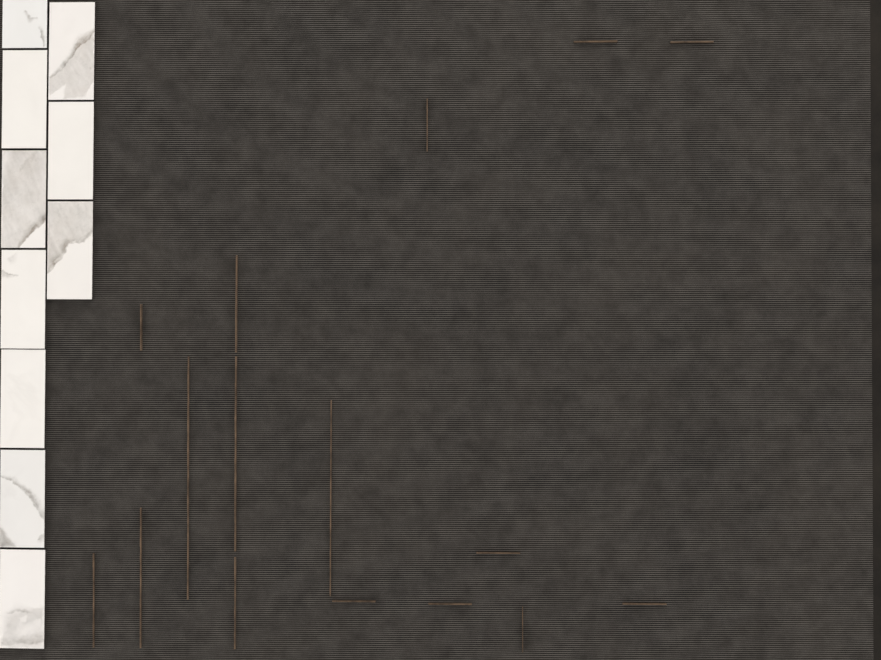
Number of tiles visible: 10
